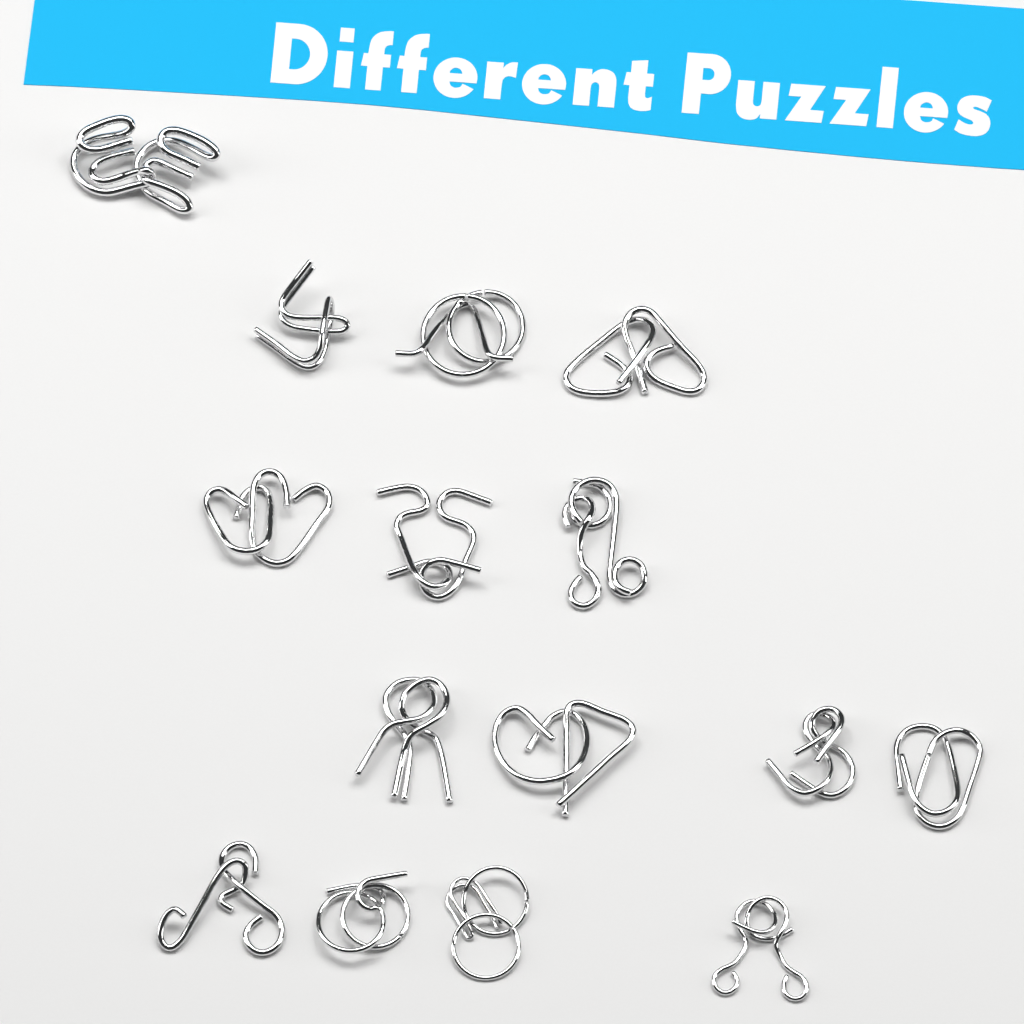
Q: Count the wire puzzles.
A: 15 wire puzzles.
